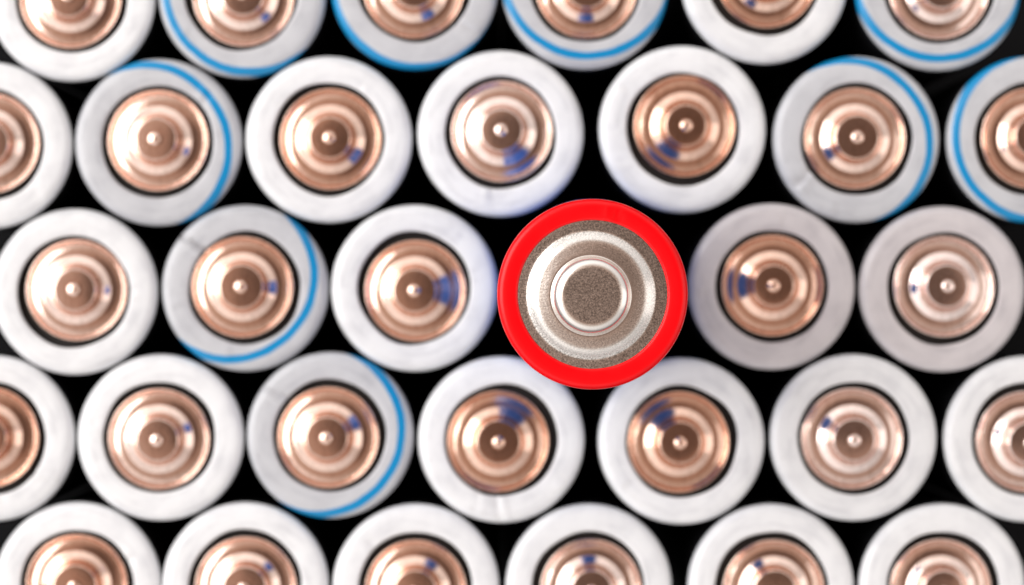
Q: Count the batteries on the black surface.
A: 32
